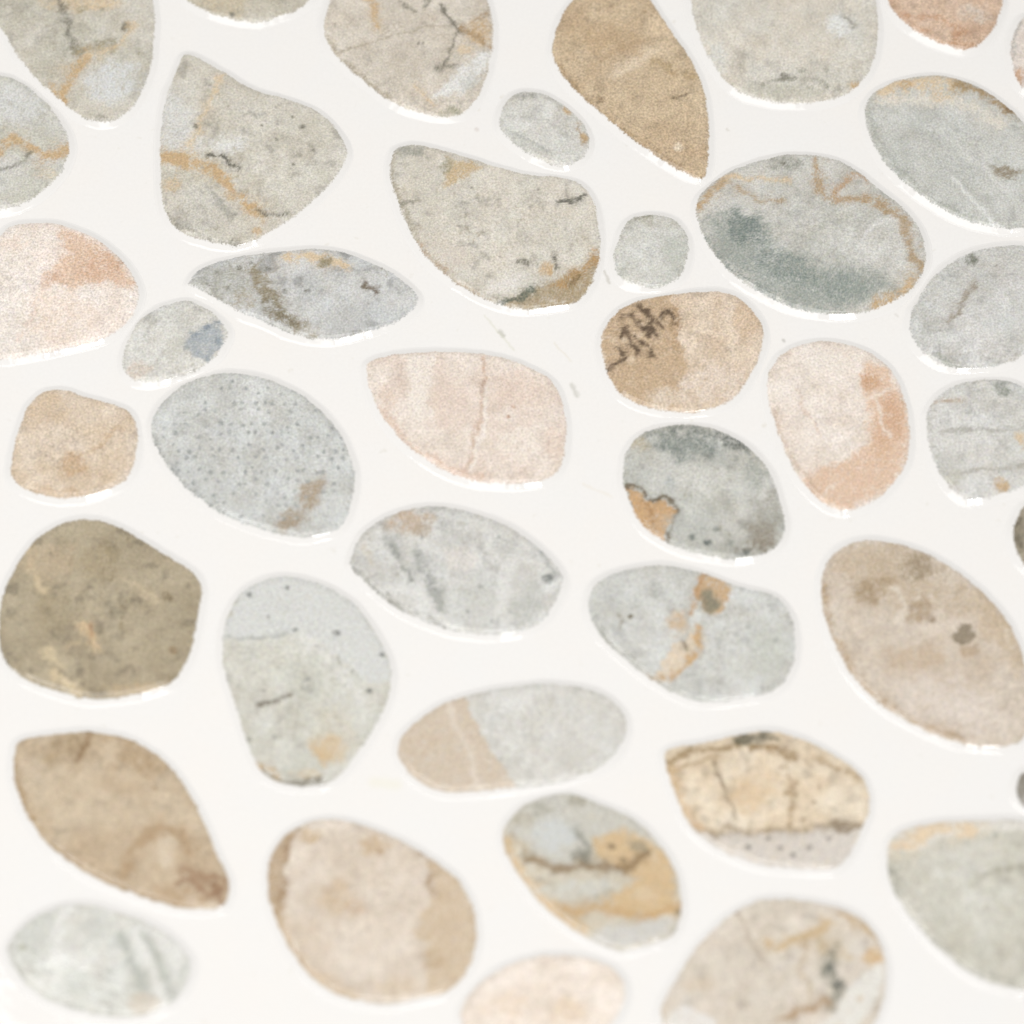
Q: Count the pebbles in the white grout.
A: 41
